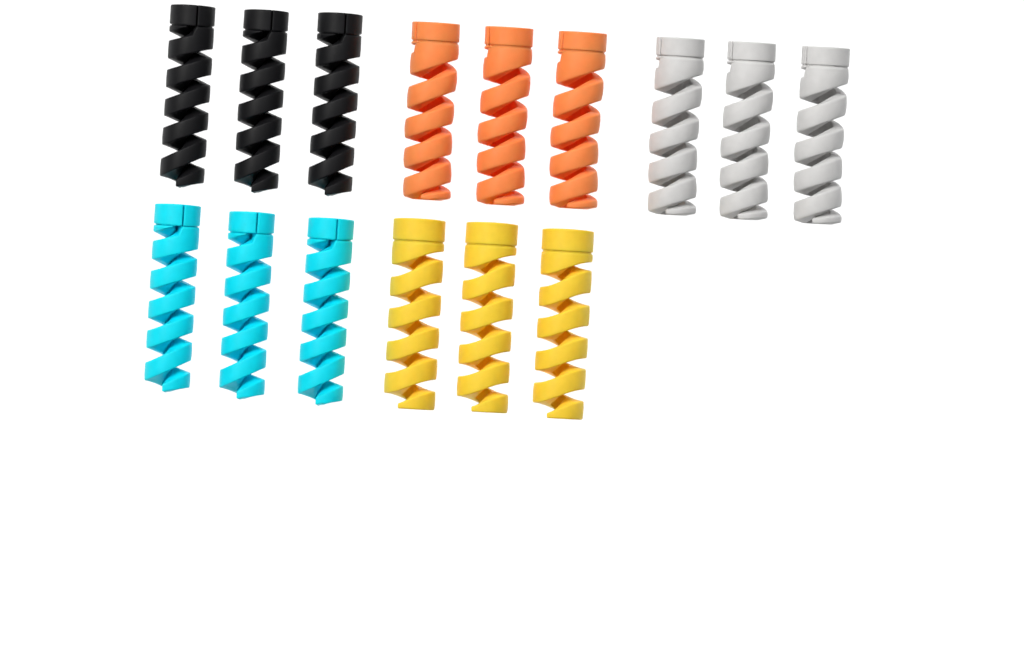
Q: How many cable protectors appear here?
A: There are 15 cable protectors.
